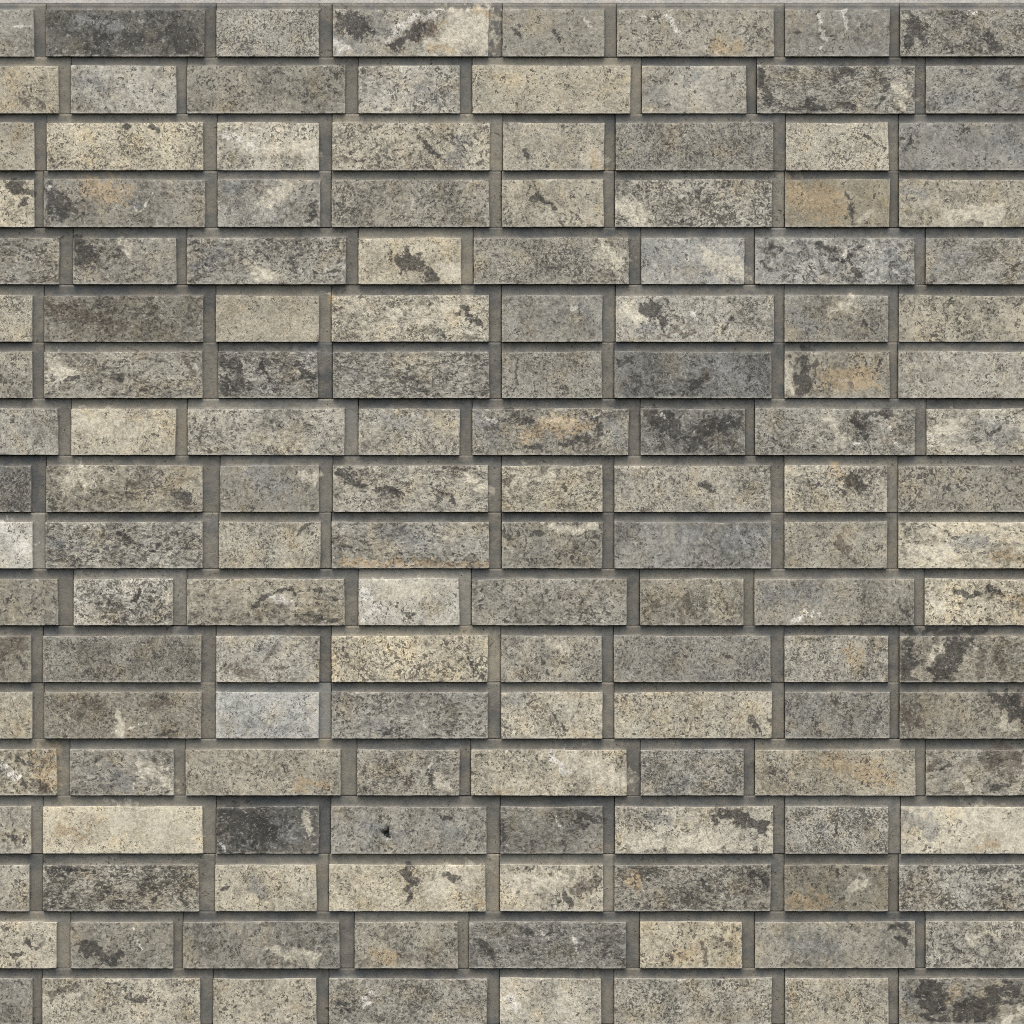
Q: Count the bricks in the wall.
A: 144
